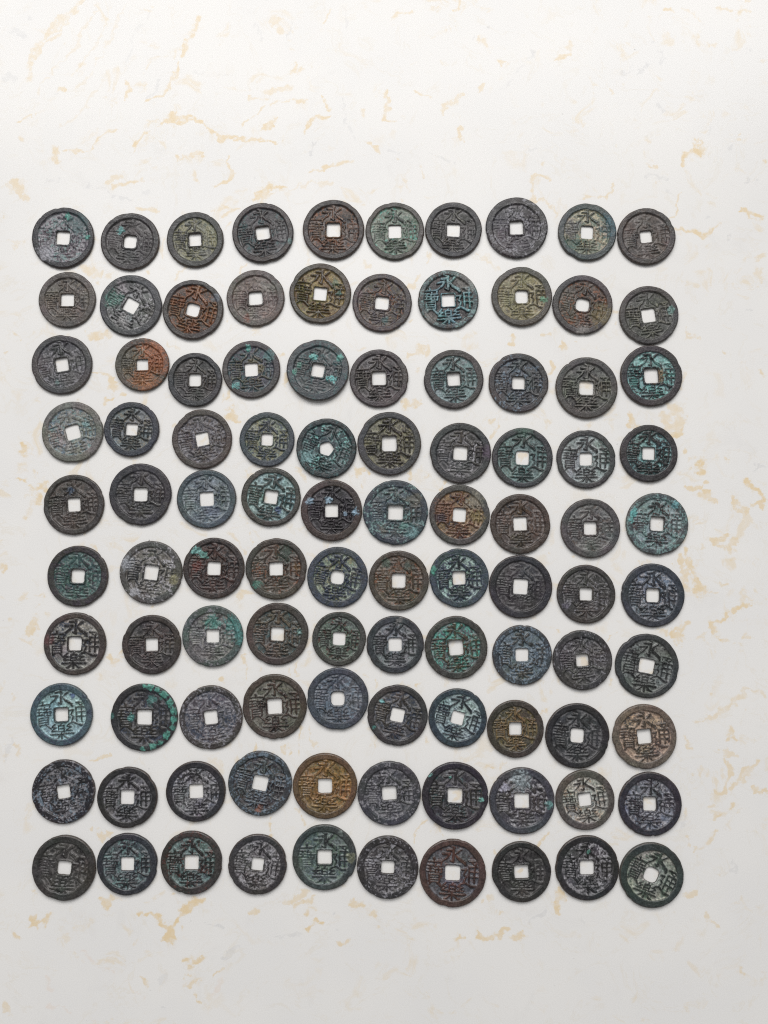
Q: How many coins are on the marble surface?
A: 100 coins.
